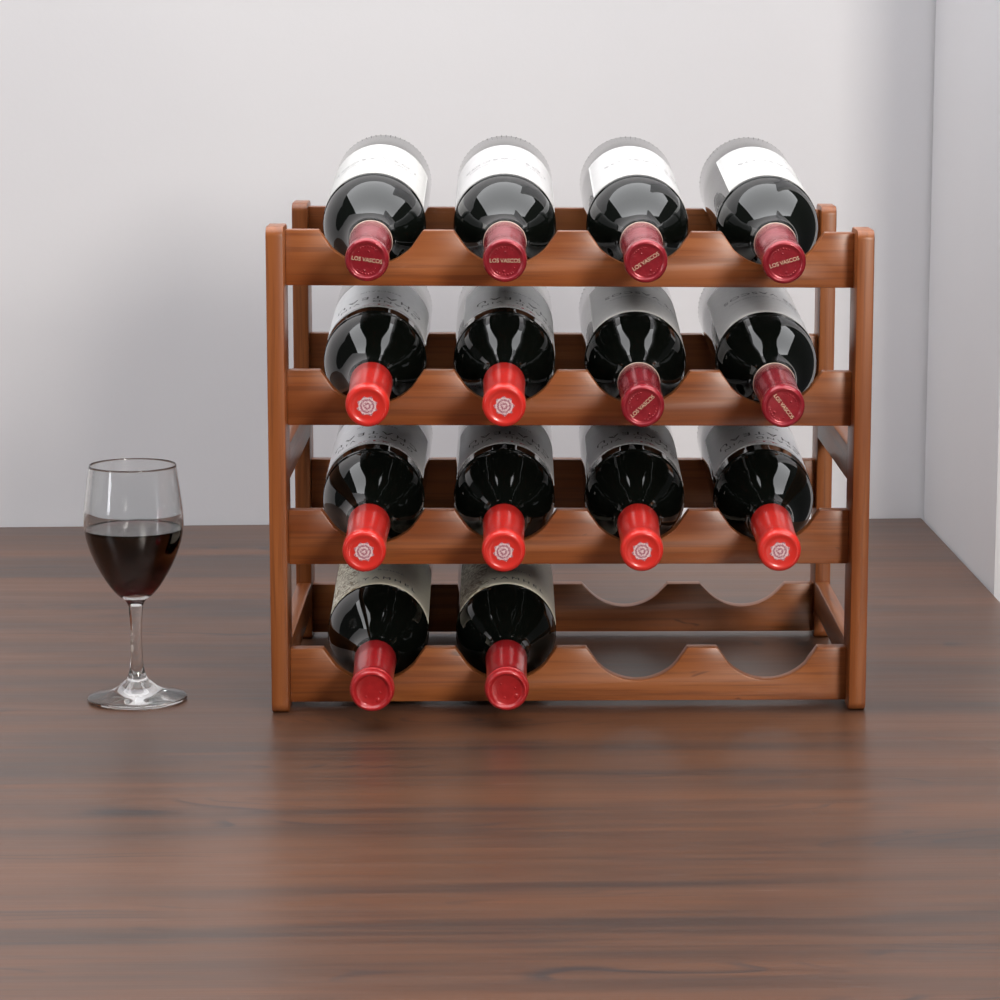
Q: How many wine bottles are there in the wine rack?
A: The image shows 14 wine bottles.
